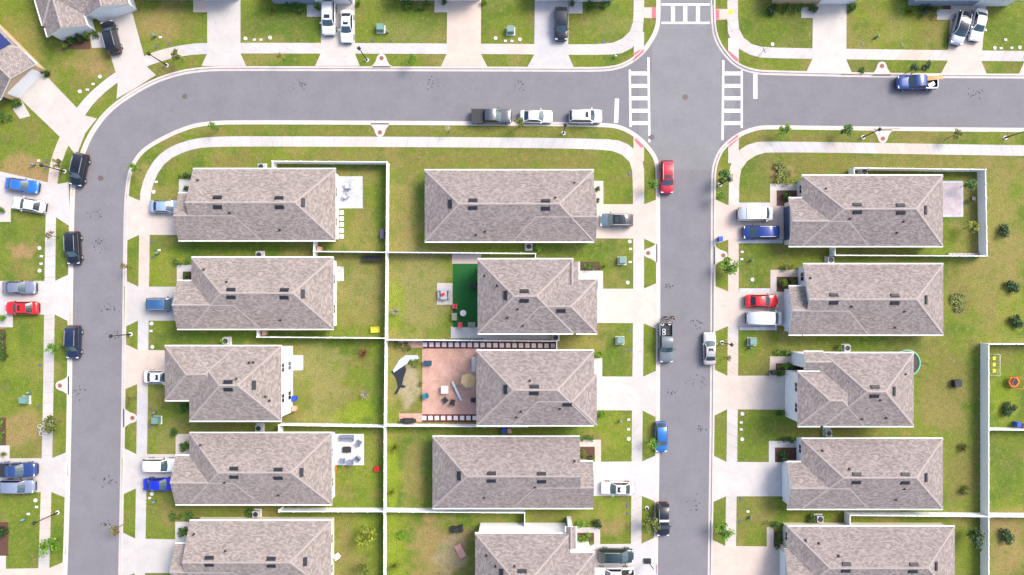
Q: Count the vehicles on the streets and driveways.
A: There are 37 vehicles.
